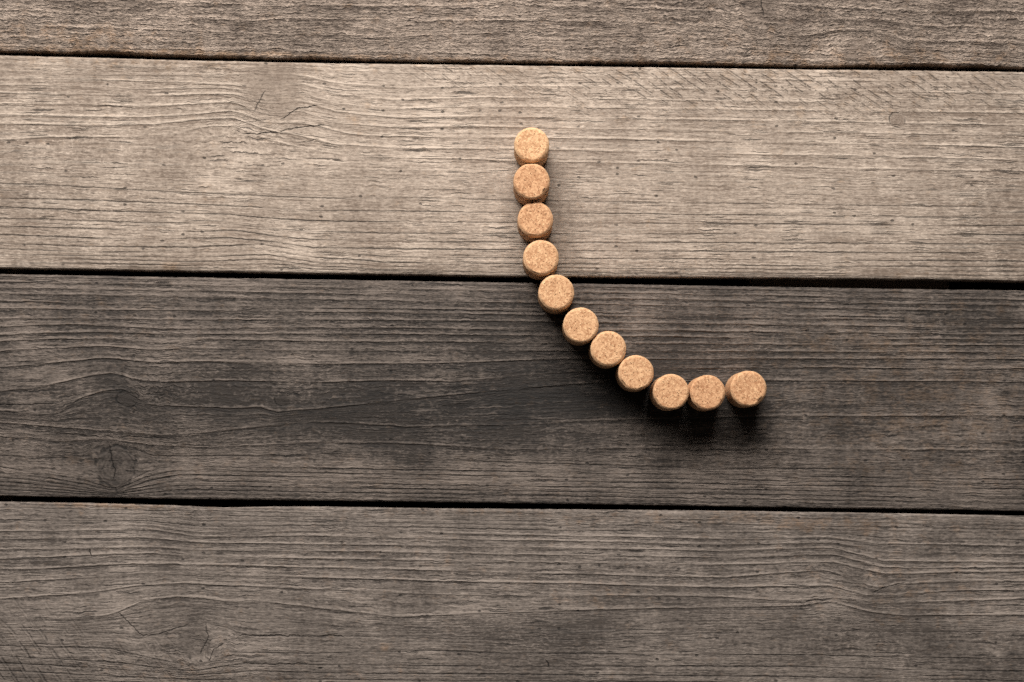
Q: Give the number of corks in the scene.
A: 11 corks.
